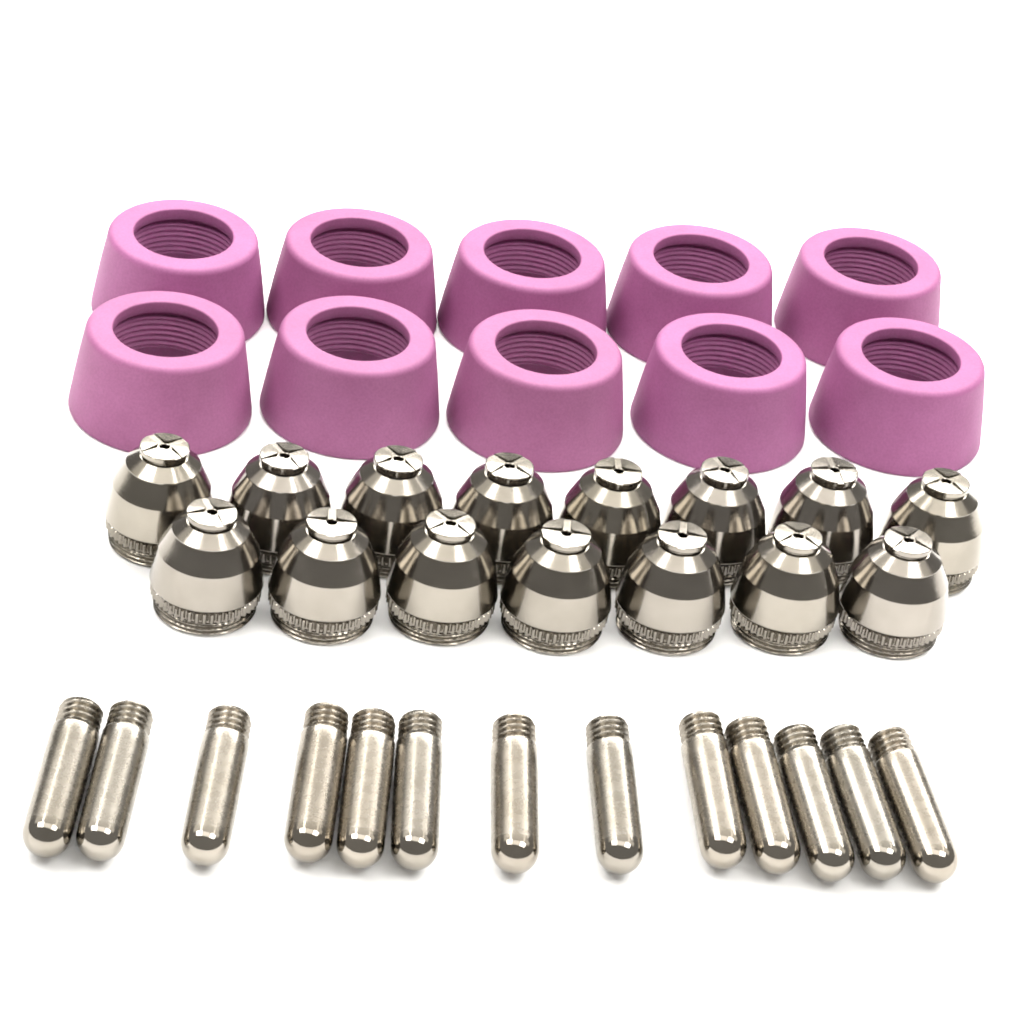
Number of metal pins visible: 13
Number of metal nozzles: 15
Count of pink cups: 10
